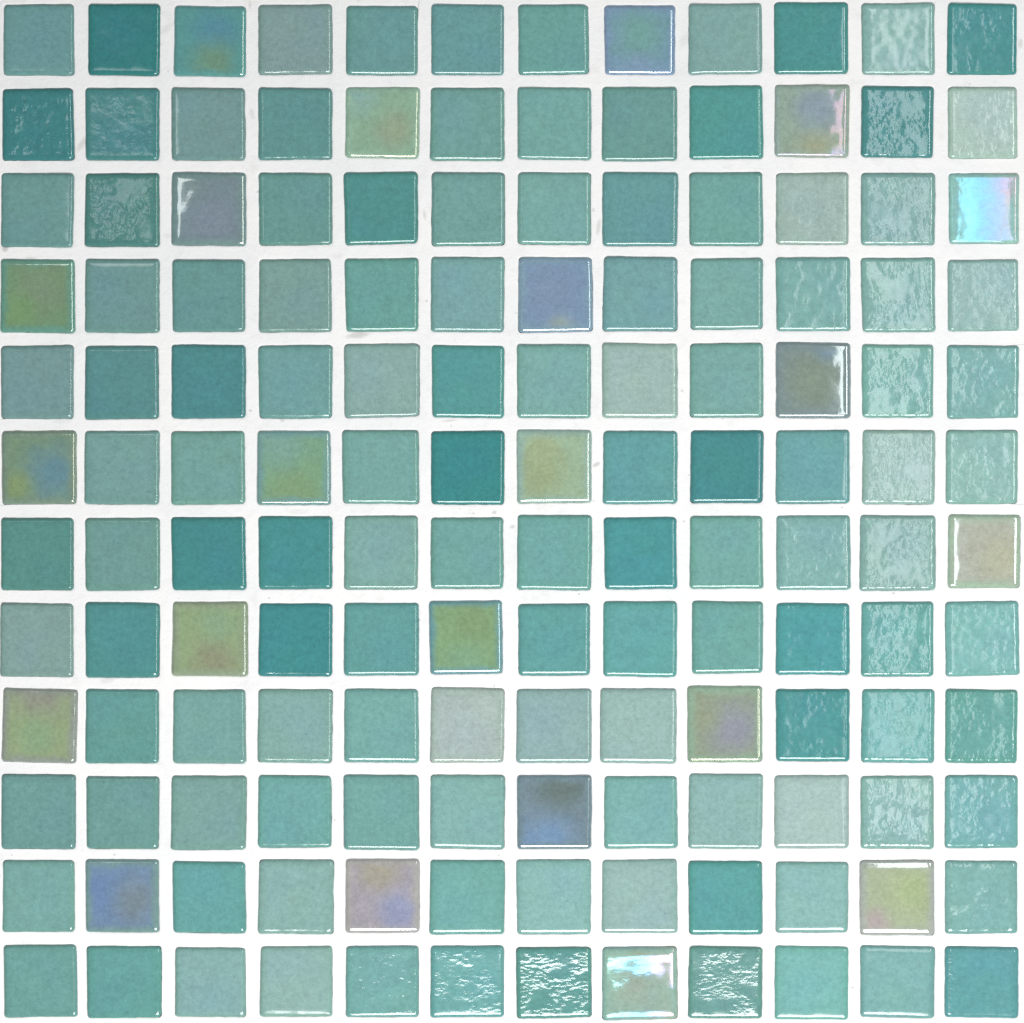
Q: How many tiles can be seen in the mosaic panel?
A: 144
